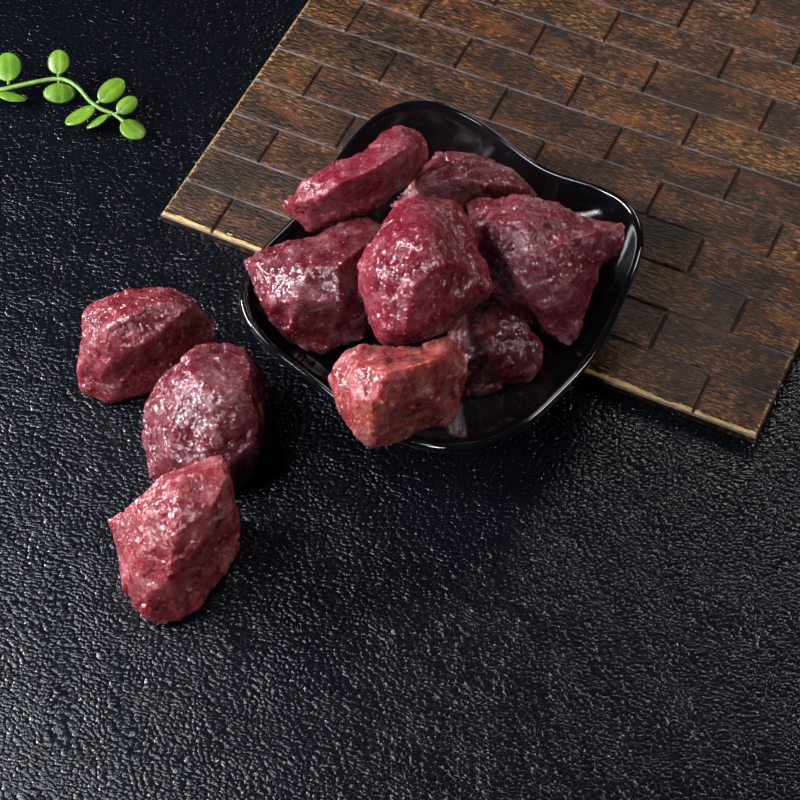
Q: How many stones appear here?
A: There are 10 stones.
